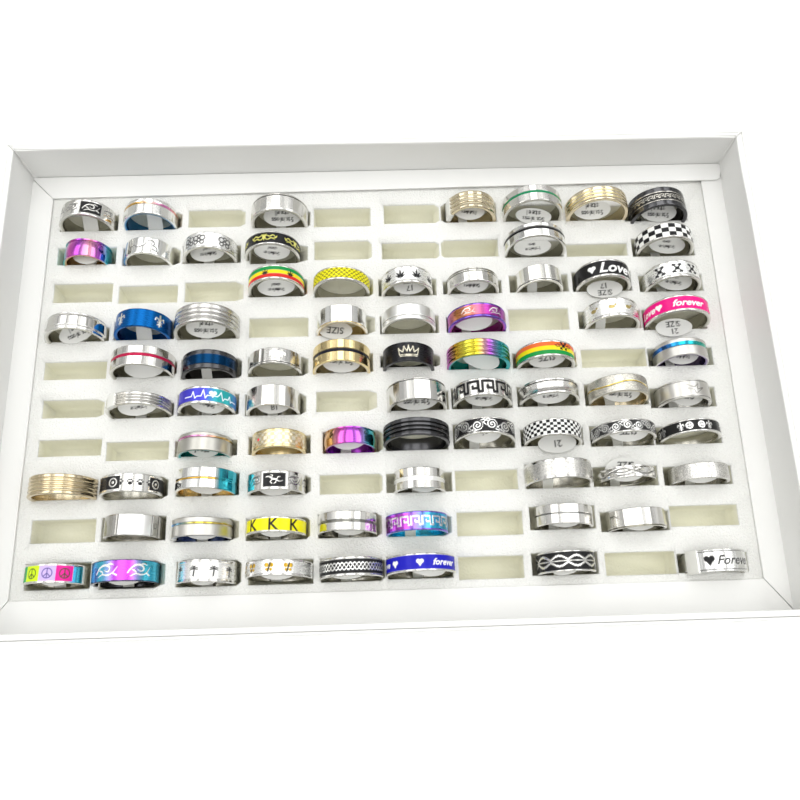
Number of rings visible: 75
